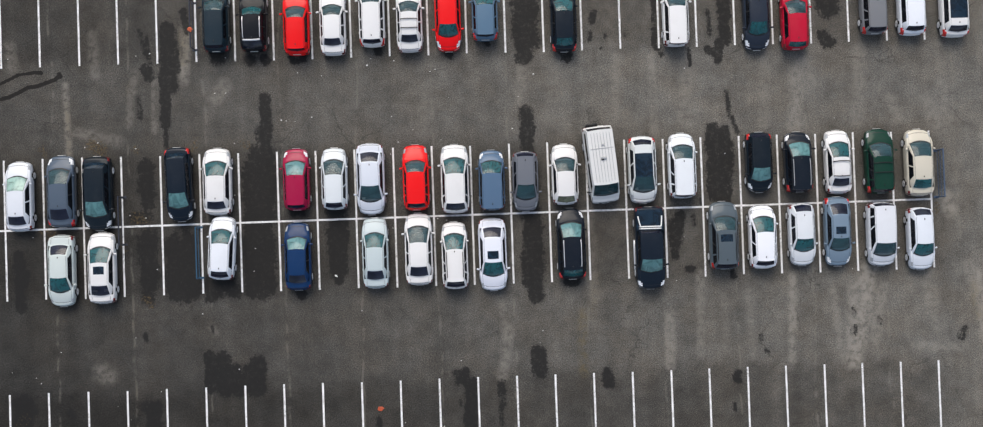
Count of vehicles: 52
